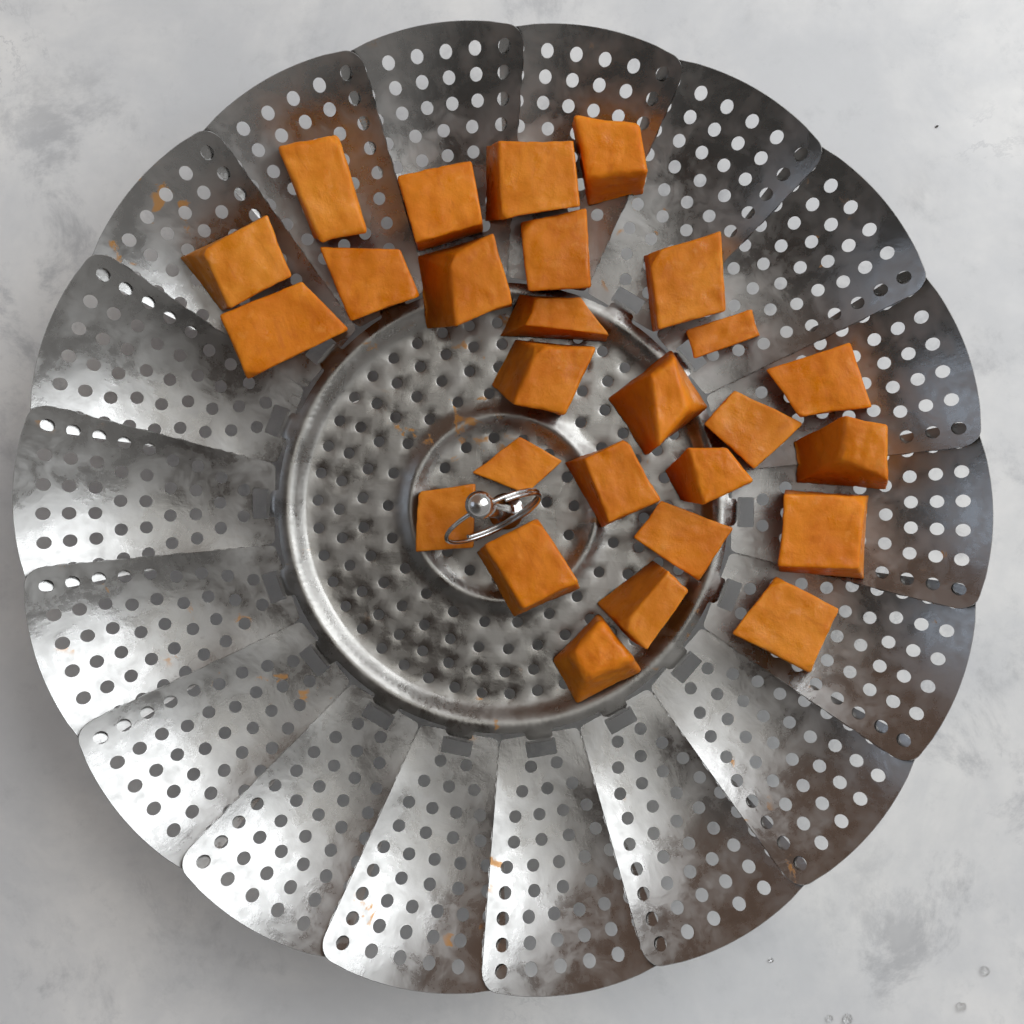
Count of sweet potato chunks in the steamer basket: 27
